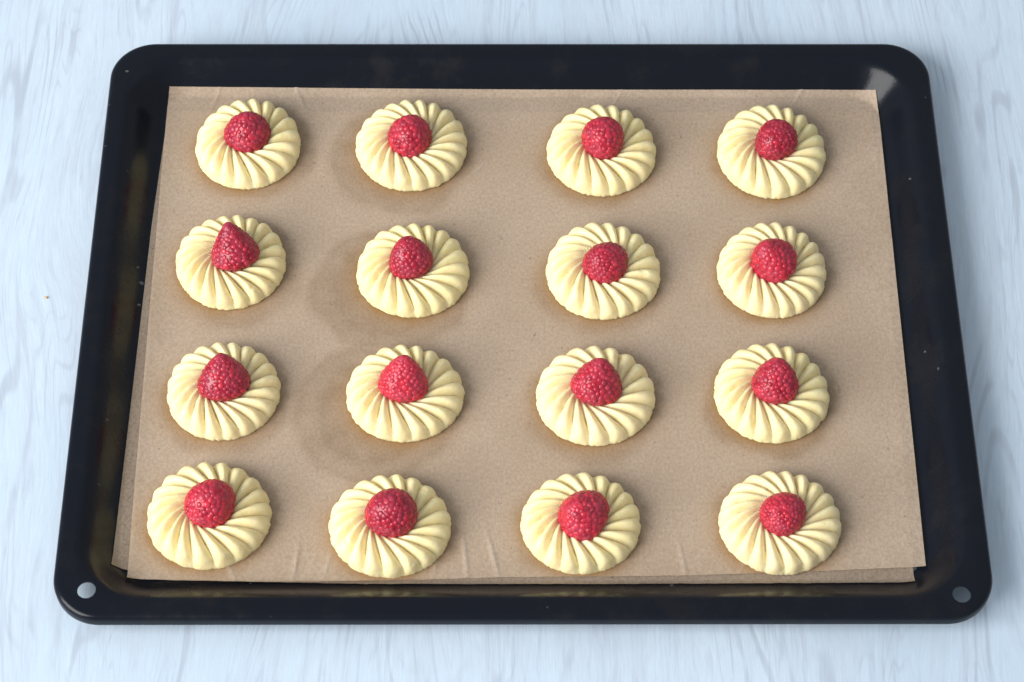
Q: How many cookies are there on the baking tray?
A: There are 16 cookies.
